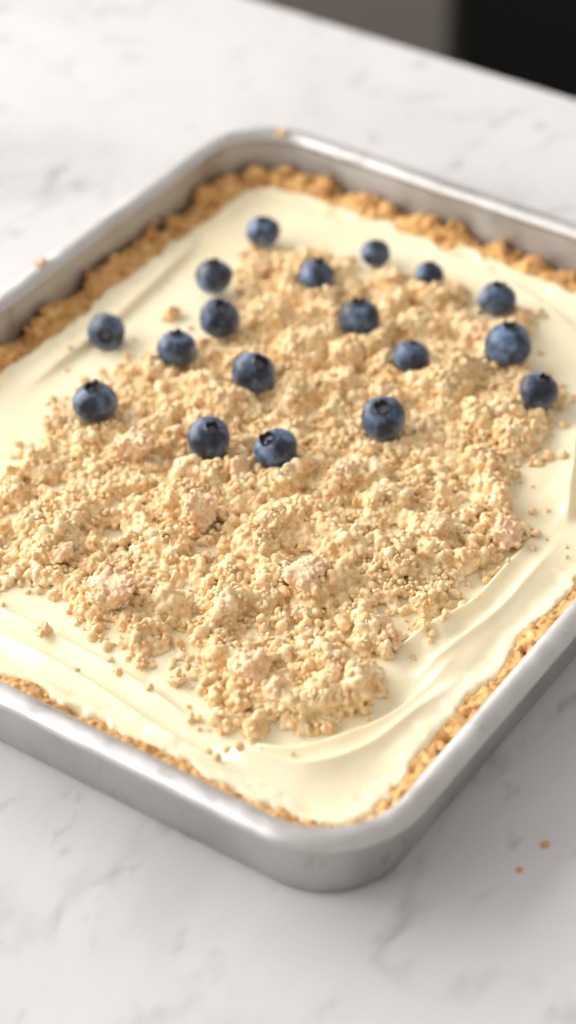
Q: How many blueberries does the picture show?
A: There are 18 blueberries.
